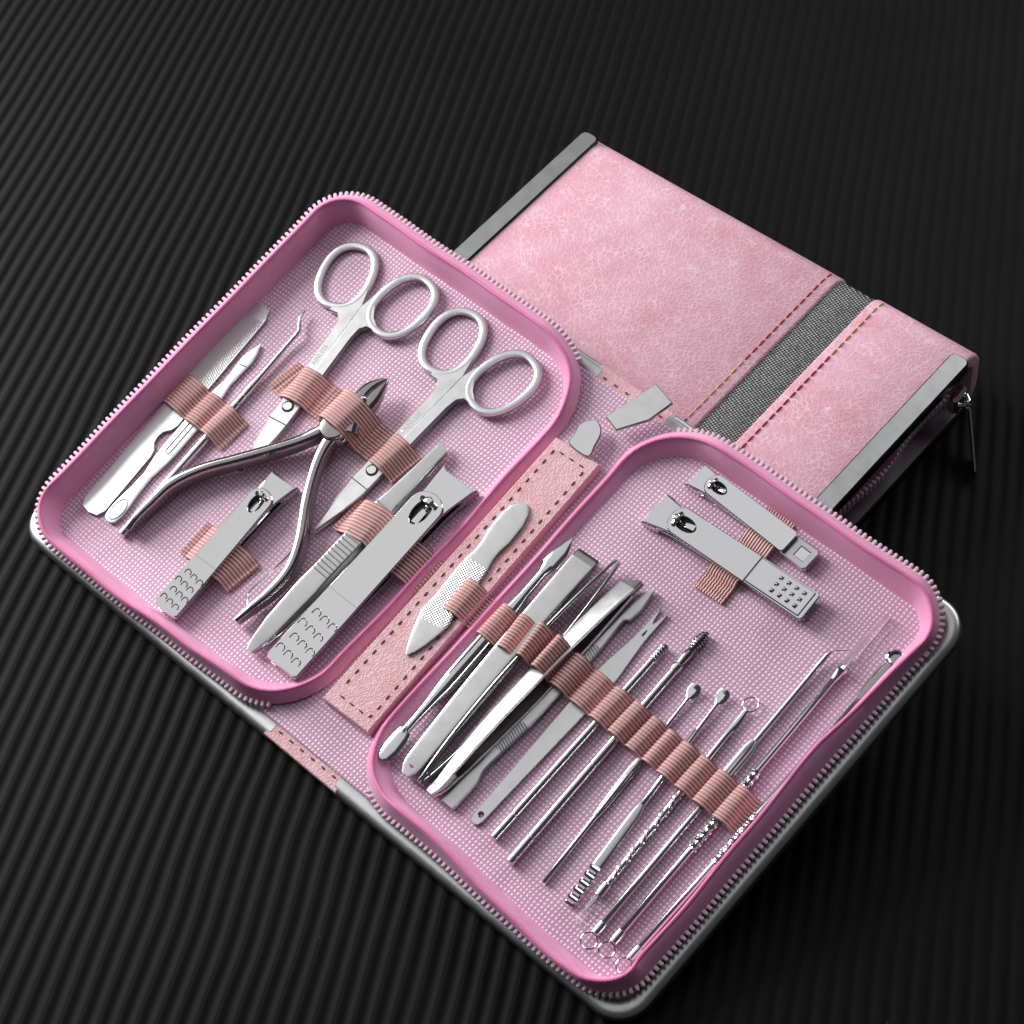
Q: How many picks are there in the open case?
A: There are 9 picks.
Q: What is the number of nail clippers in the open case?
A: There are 4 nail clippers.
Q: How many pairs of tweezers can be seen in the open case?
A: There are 4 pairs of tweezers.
